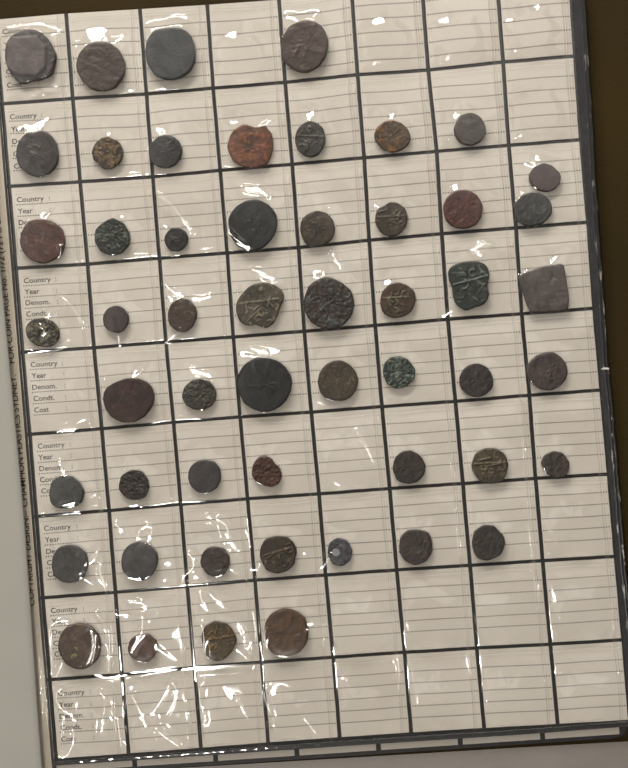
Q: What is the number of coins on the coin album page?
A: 53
